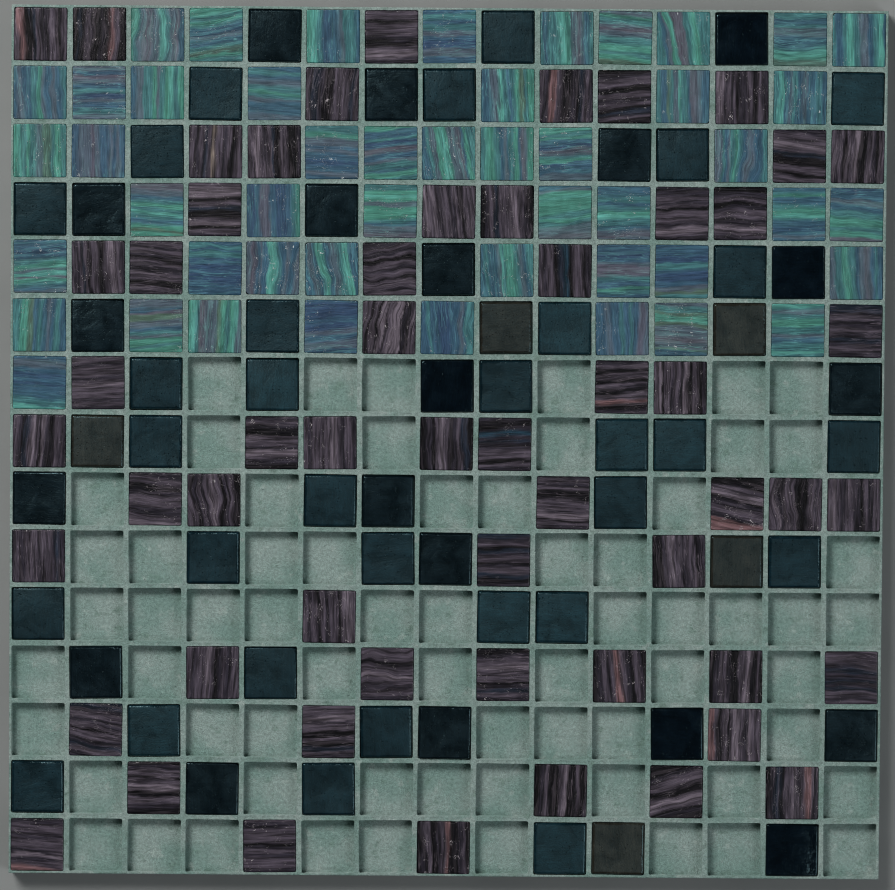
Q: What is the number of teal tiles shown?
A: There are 48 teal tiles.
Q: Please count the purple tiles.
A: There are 56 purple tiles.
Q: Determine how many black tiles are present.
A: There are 56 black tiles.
